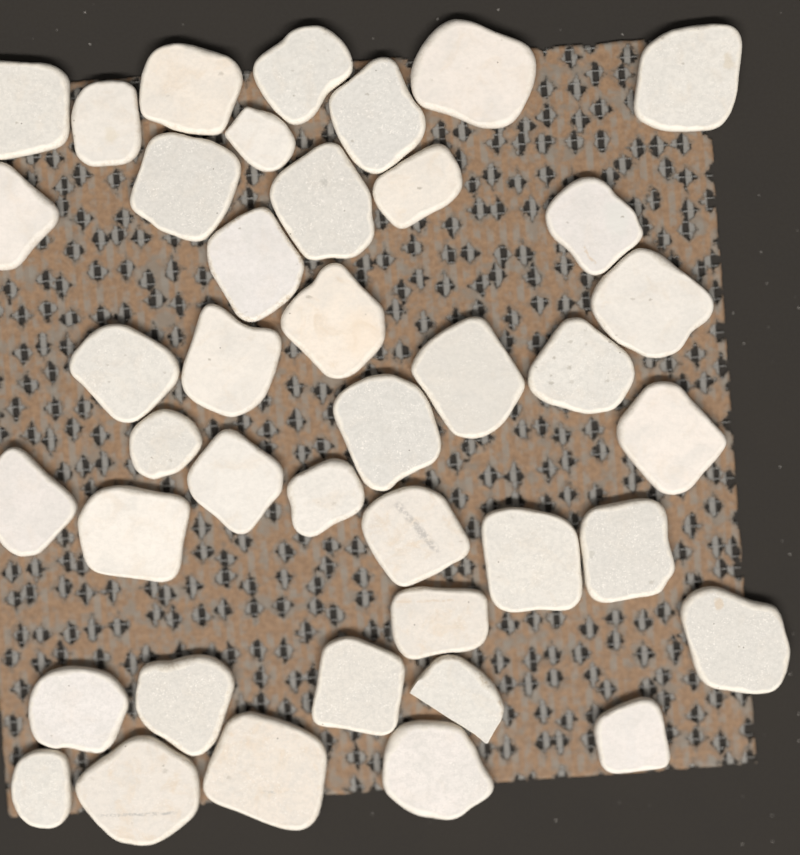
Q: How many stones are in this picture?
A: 41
